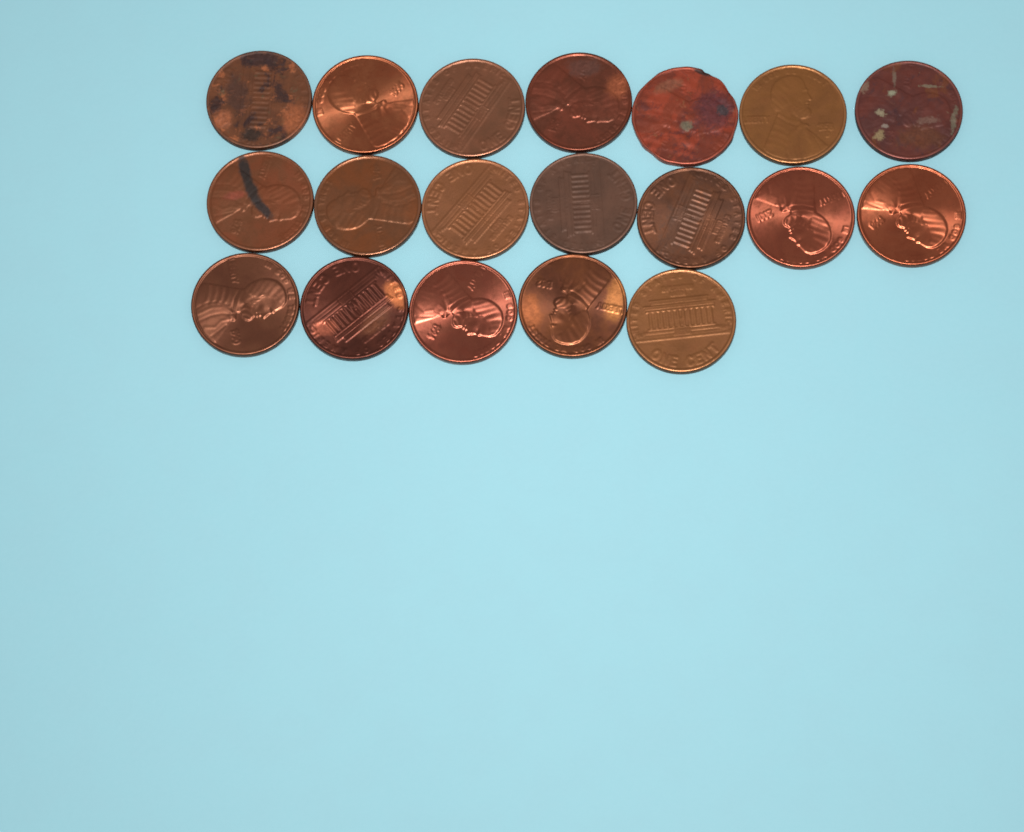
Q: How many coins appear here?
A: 19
